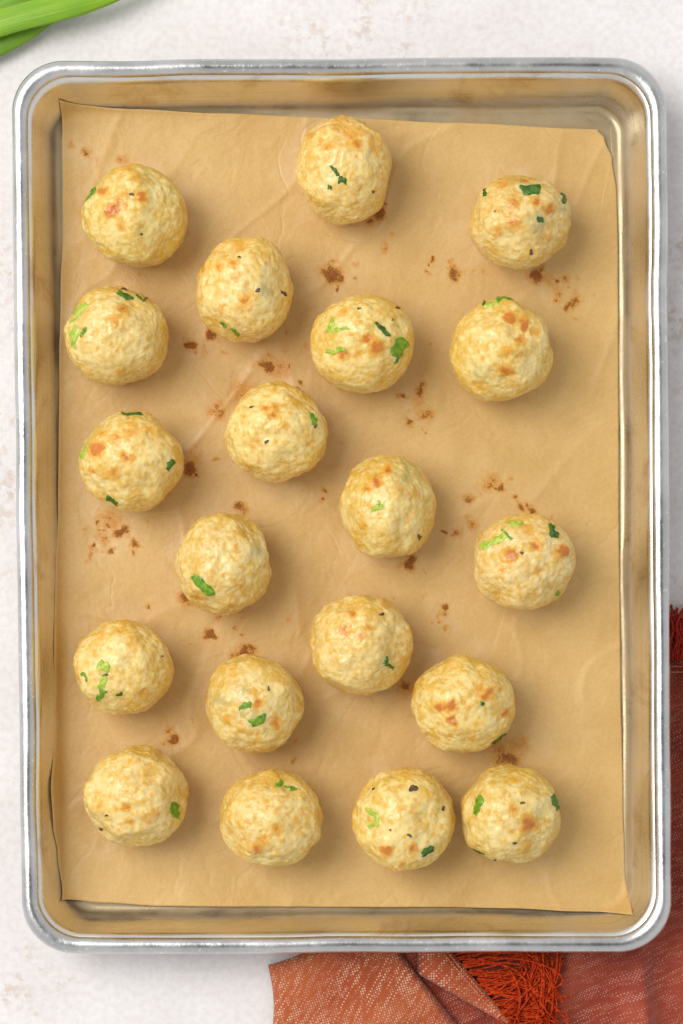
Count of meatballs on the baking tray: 20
